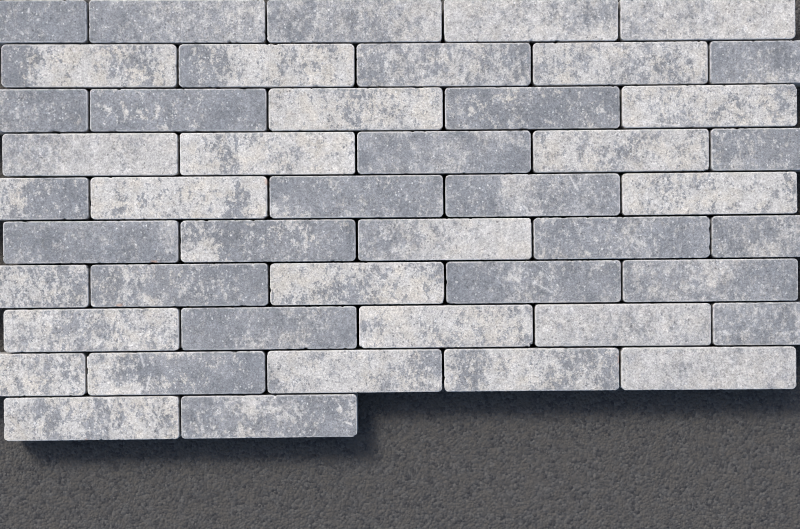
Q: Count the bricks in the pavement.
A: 47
